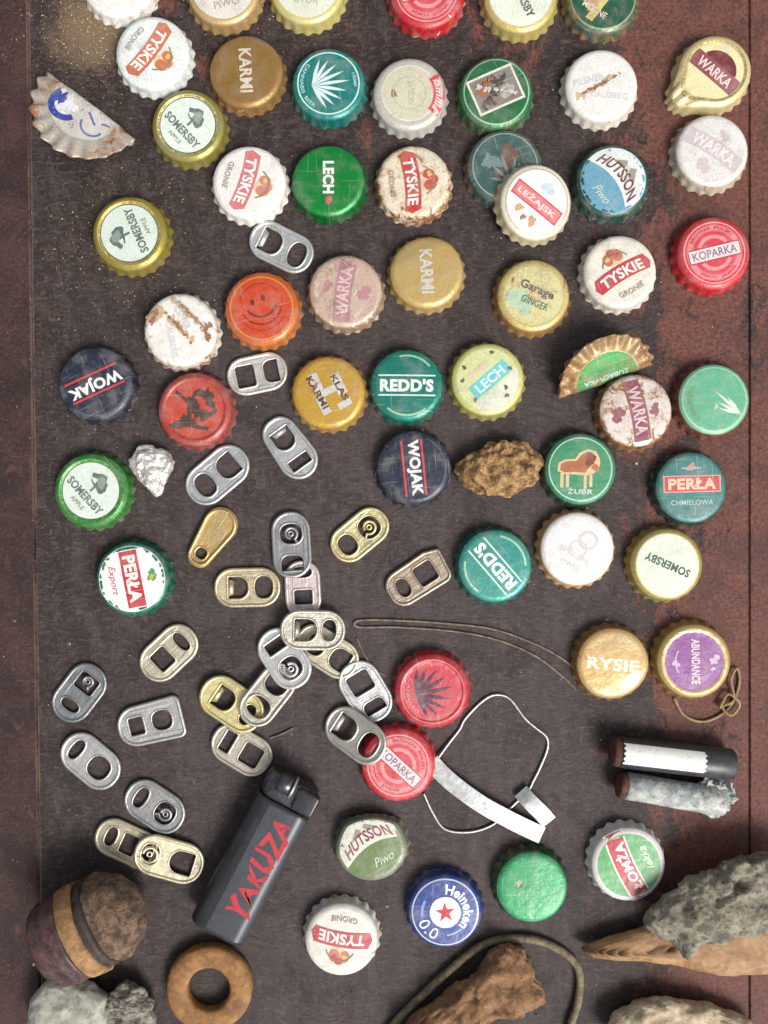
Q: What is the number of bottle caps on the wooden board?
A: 55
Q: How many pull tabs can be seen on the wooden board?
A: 25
